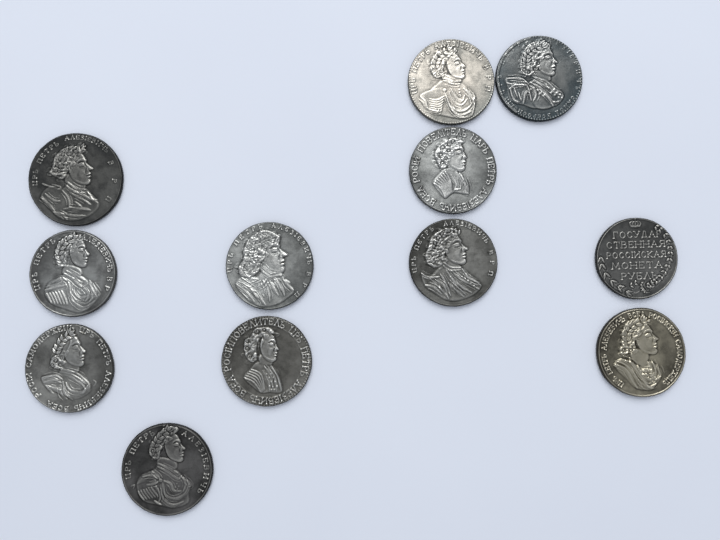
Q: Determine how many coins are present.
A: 12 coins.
